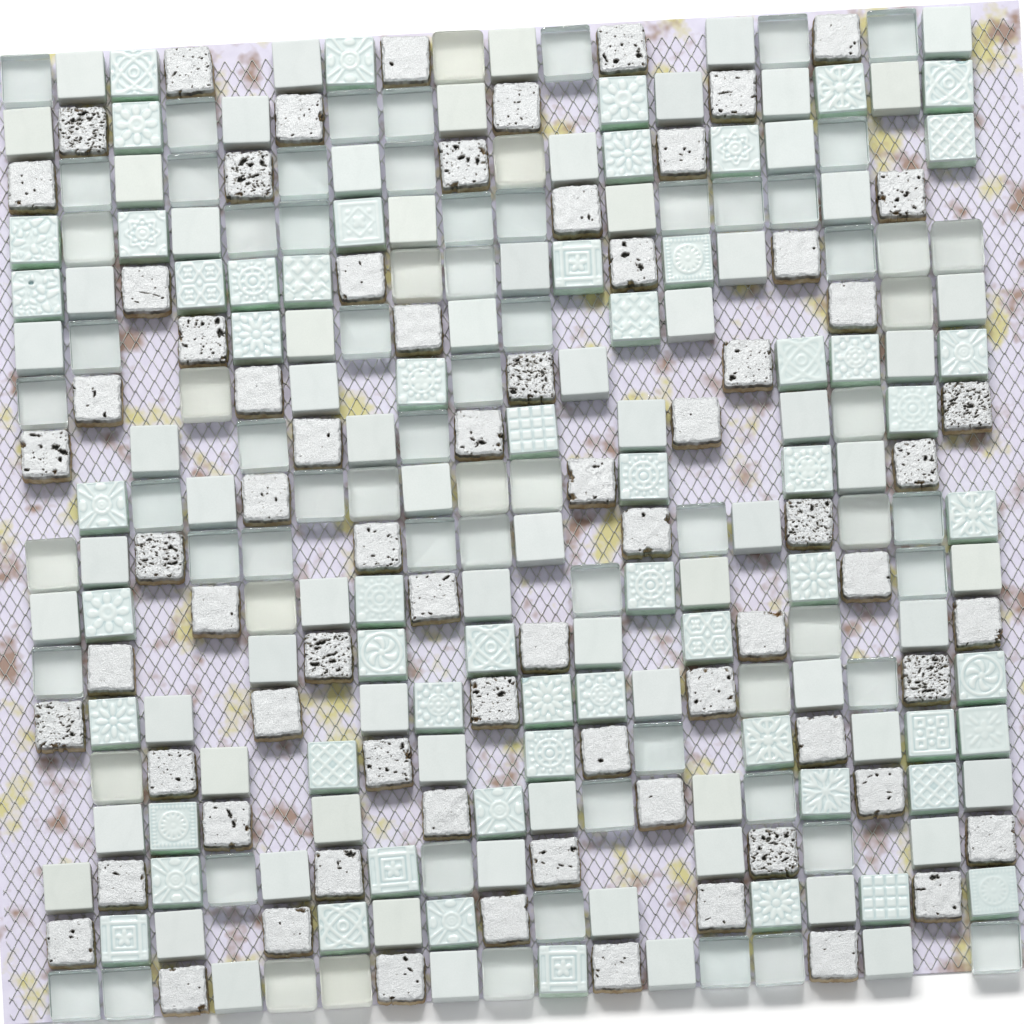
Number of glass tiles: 73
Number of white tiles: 73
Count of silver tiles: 72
